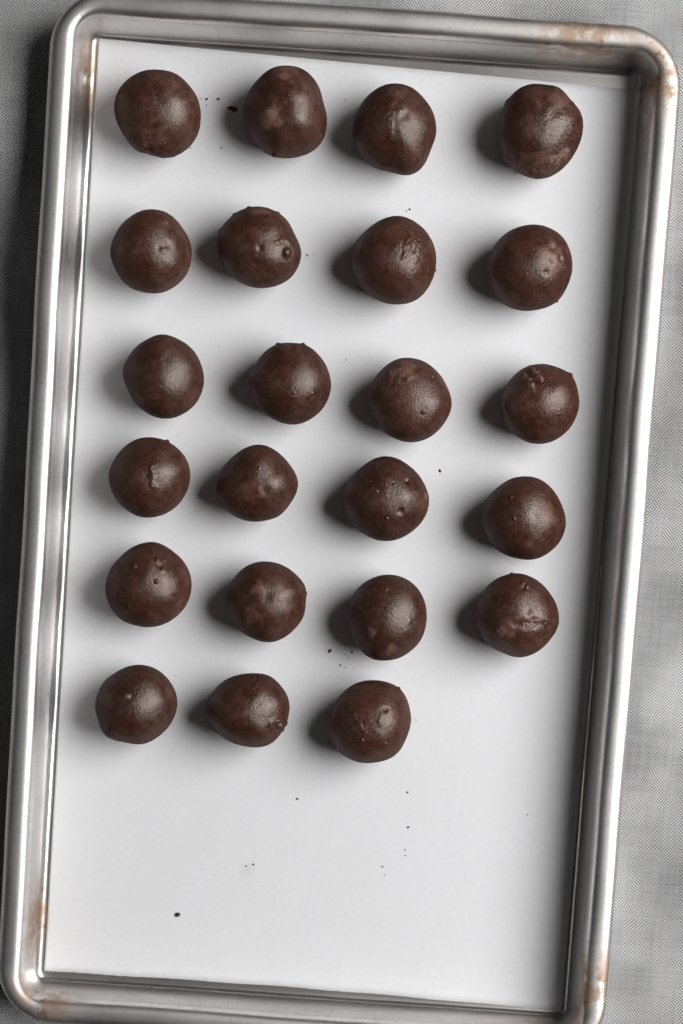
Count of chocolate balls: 23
